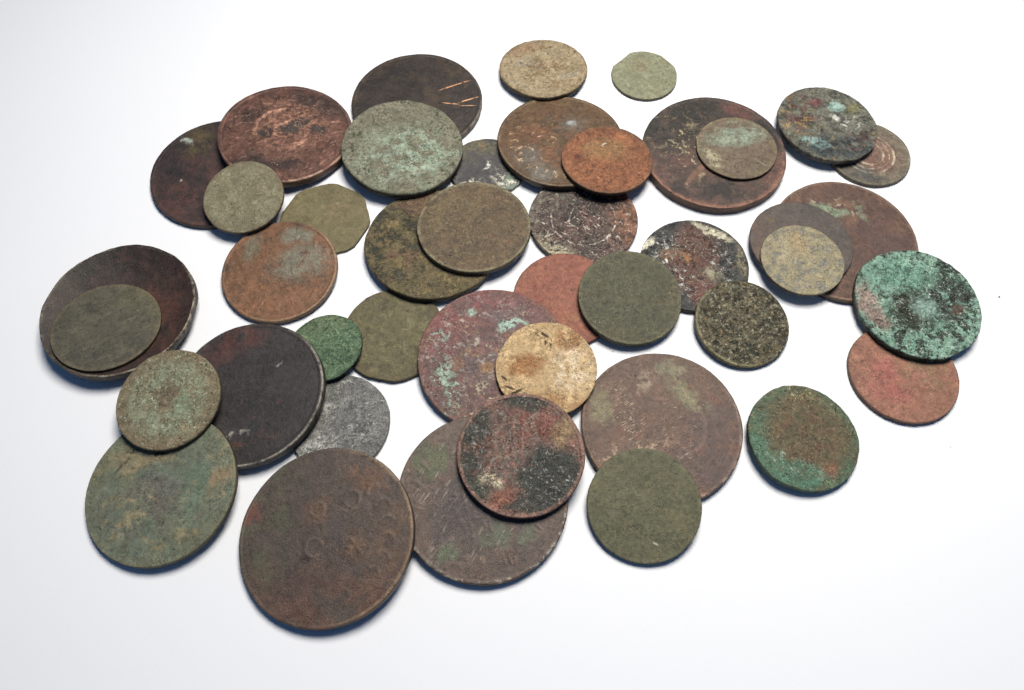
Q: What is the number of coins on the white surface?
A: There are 44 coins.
